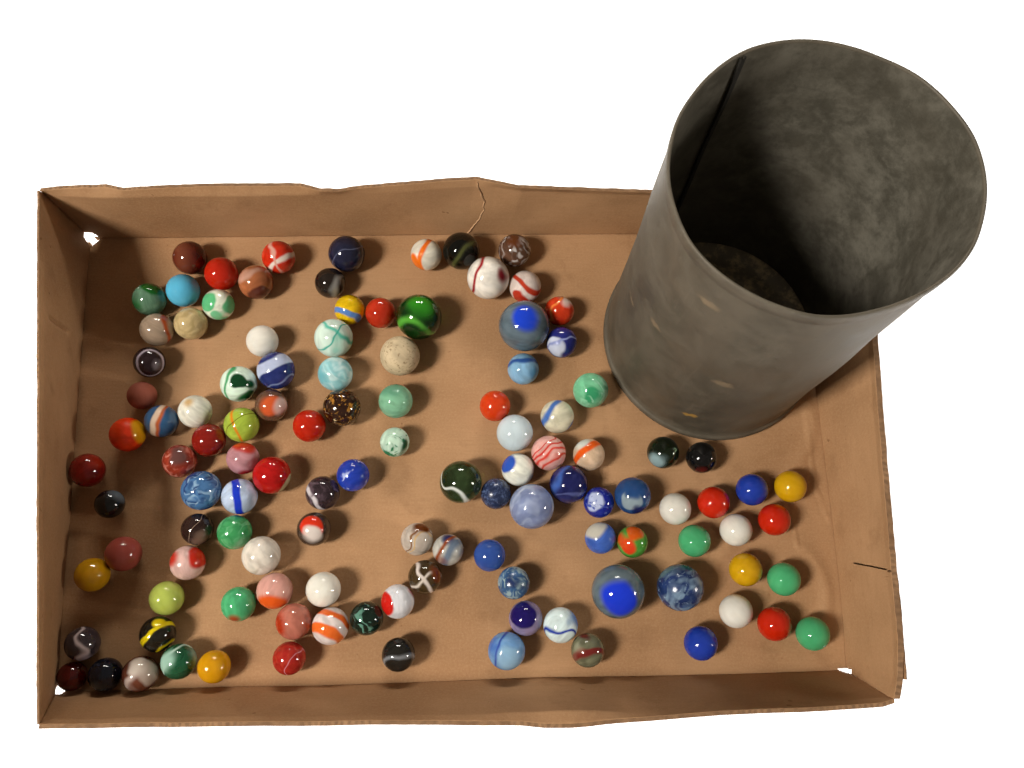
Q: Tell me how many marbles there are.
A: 115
